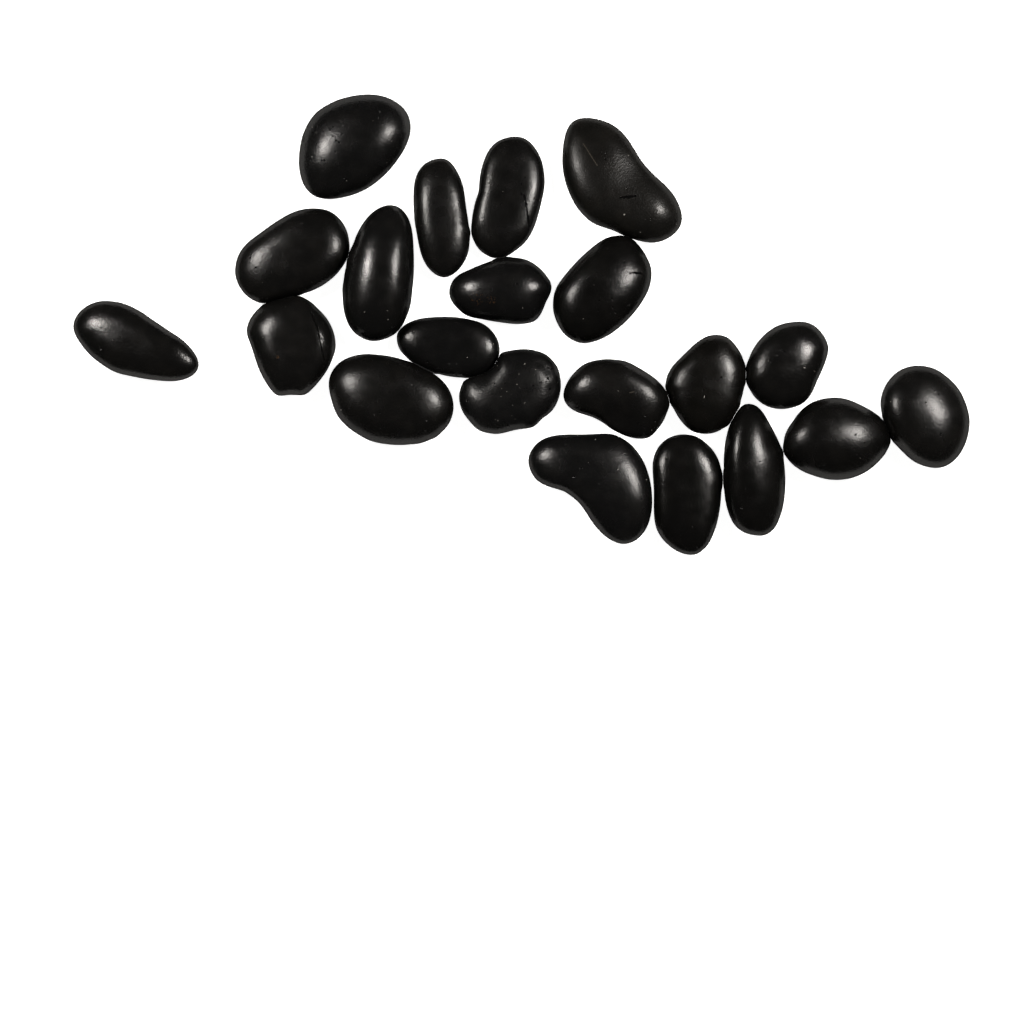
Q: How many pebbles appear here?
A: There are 21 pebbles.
